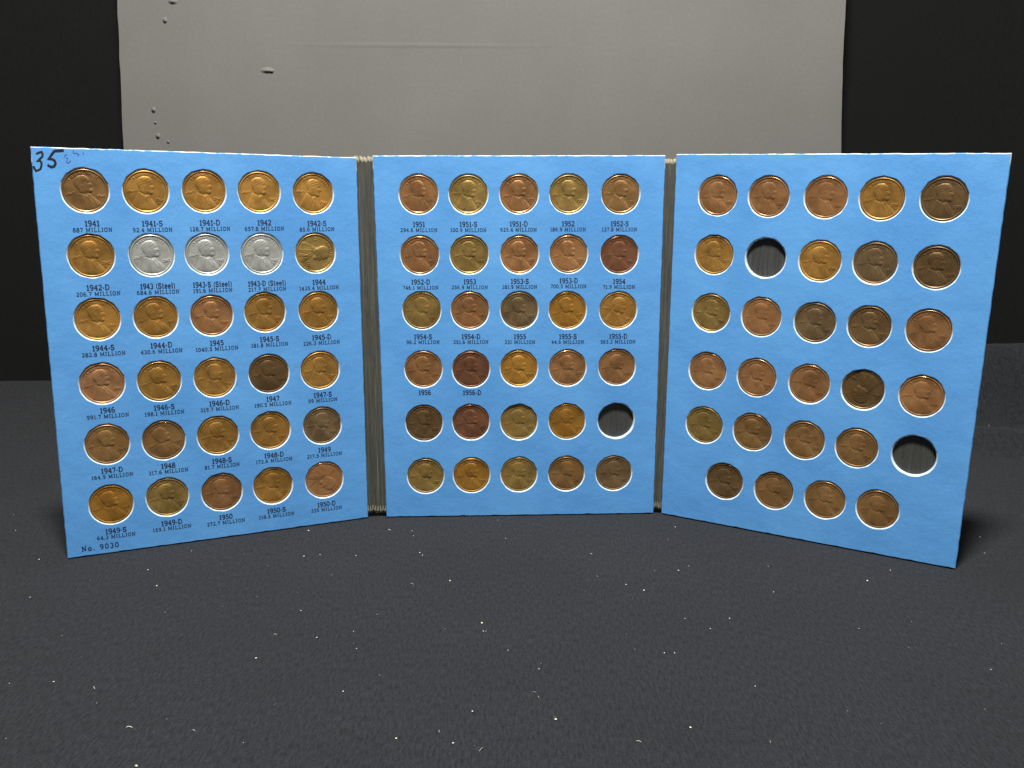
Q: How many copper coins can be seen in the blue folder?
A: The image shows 83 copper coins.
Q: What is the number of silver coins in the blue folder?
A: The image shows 3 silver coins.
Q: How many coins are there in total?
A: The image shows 86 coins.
